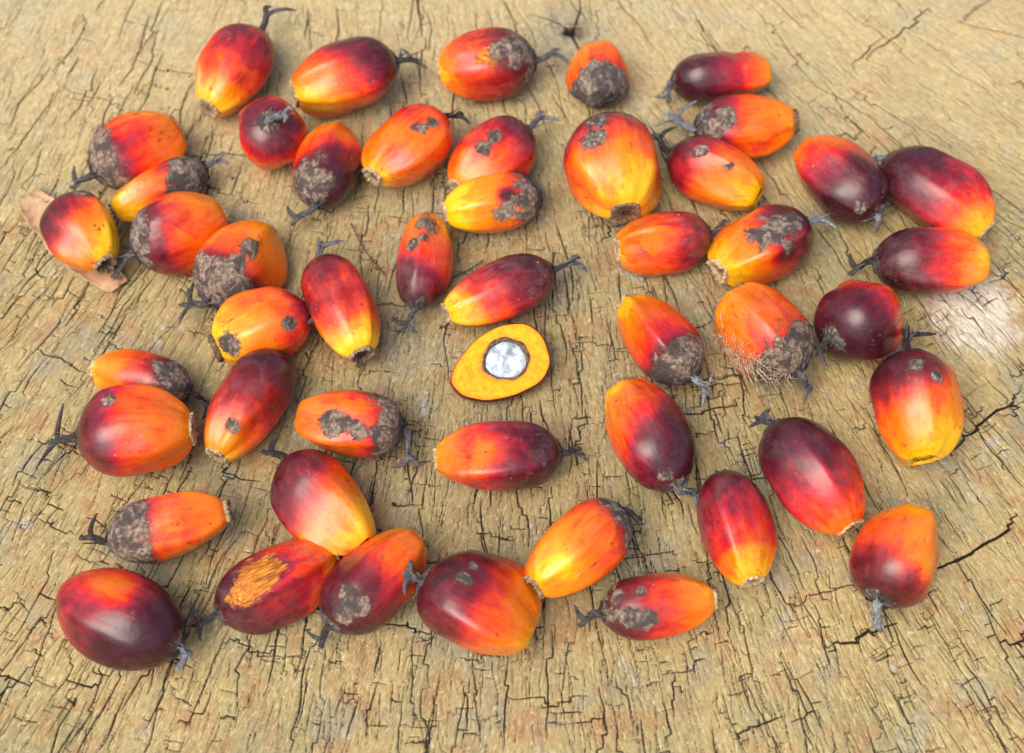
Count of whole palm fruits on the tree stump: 48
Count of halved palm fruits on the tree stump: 1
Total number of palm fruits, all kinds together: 49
